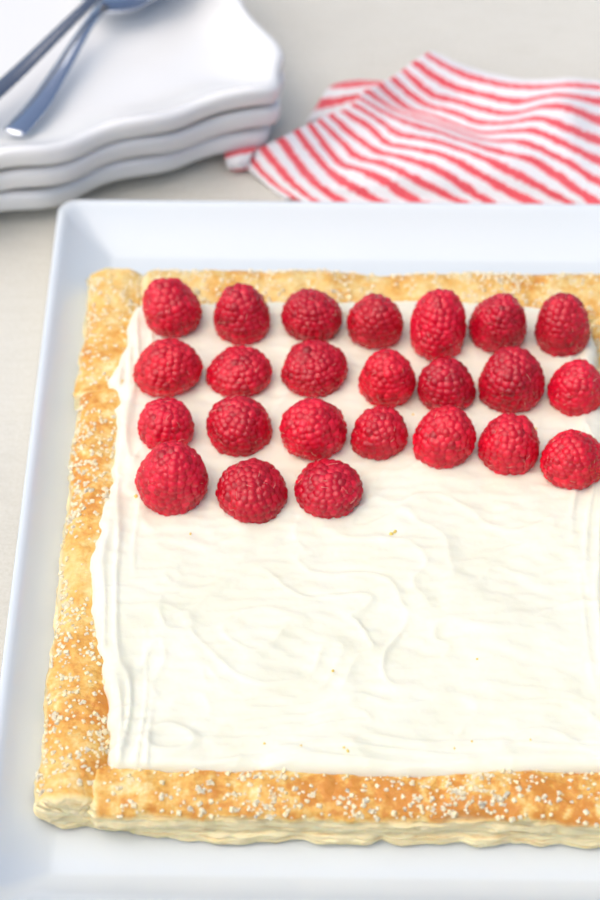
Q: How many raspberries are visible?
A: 24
